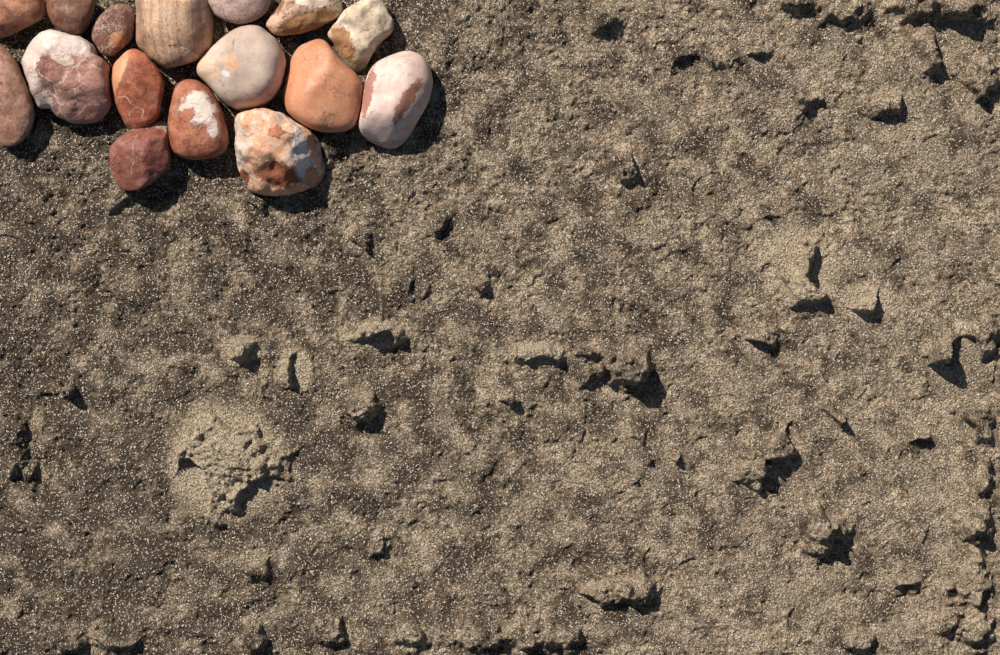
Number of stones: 16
